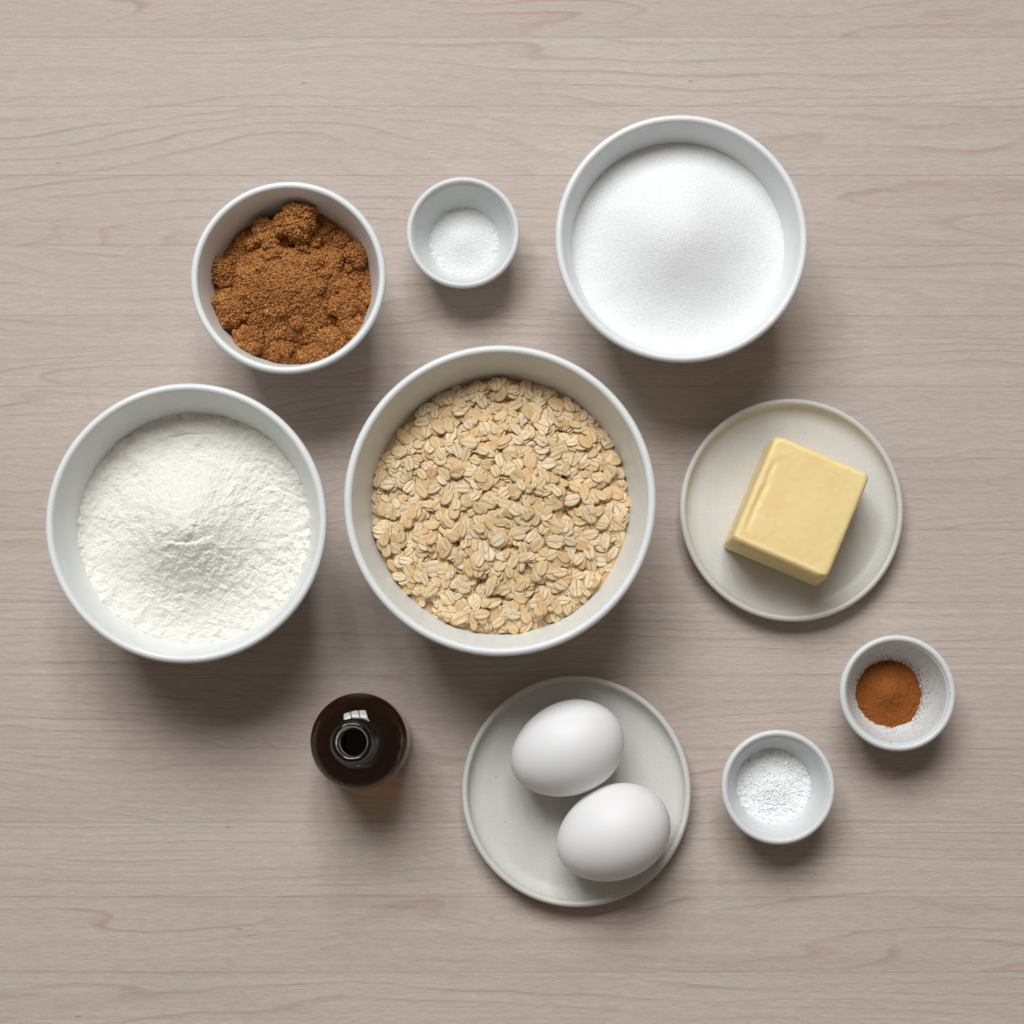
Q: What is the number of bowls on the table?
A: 7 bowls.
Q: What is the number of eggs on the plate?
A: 2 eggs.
